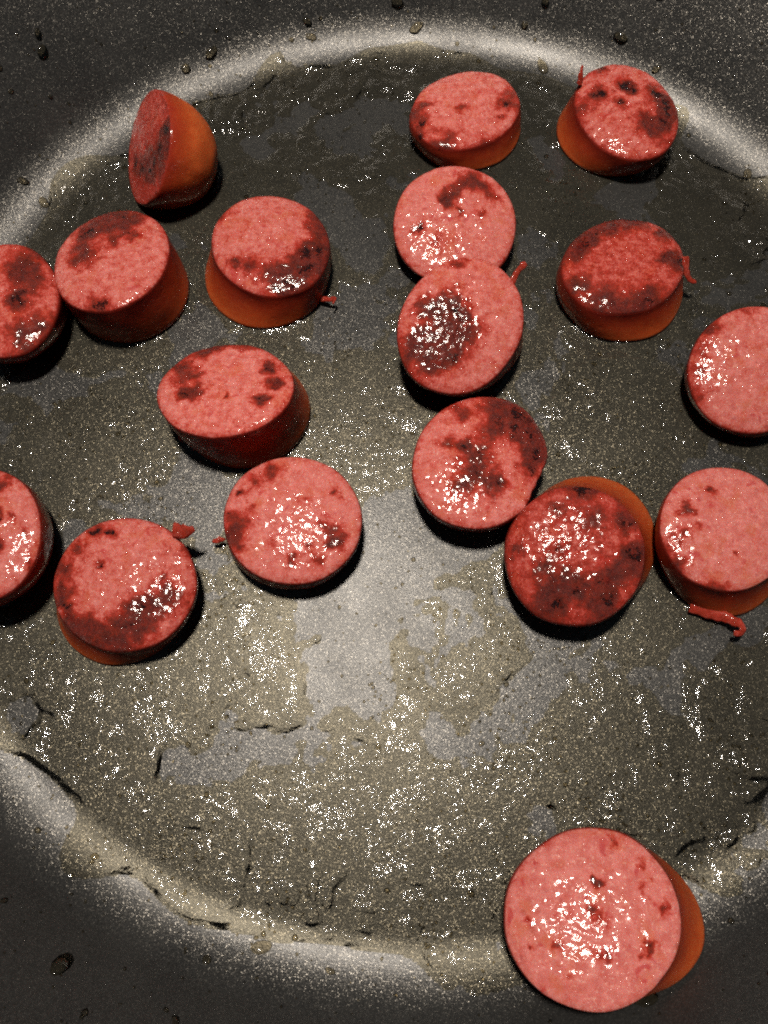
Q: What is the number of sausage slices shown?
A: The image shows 18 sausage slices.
